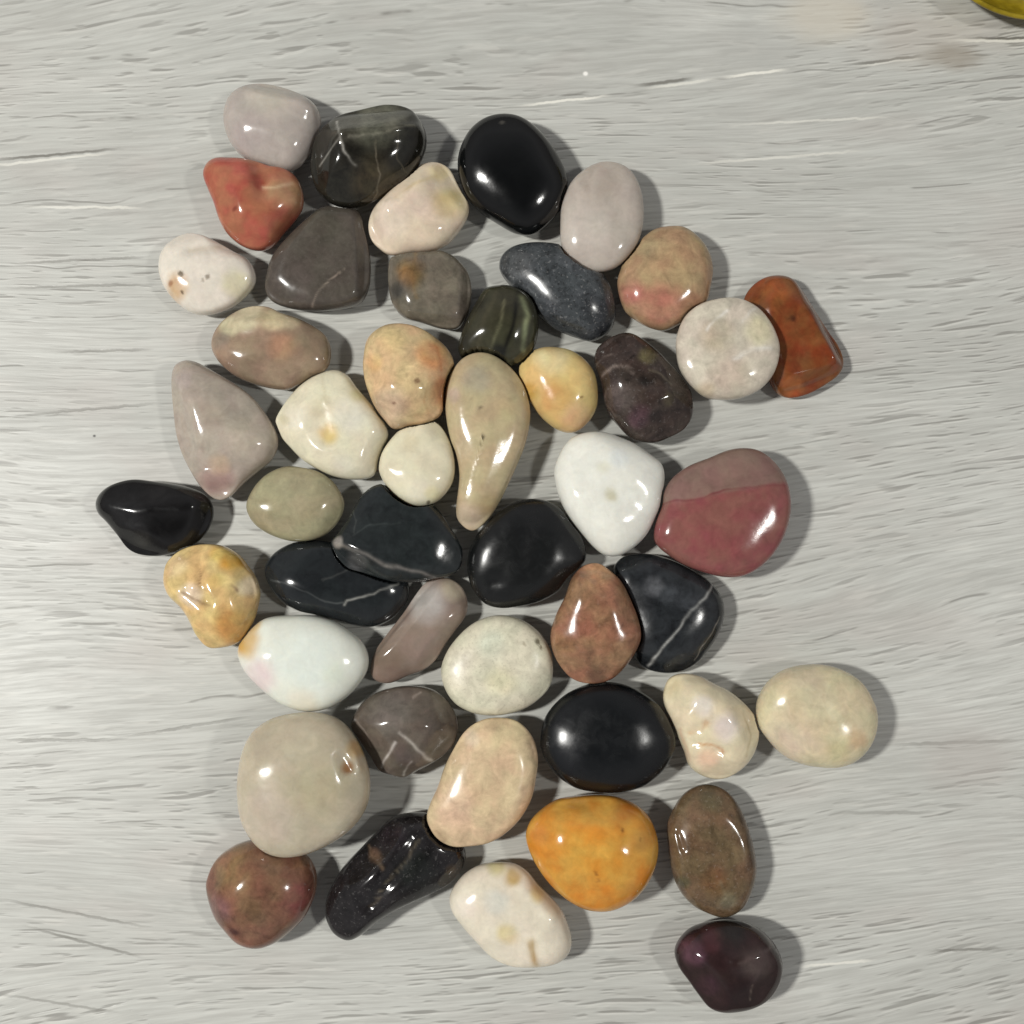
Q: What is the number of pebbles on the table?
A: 47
